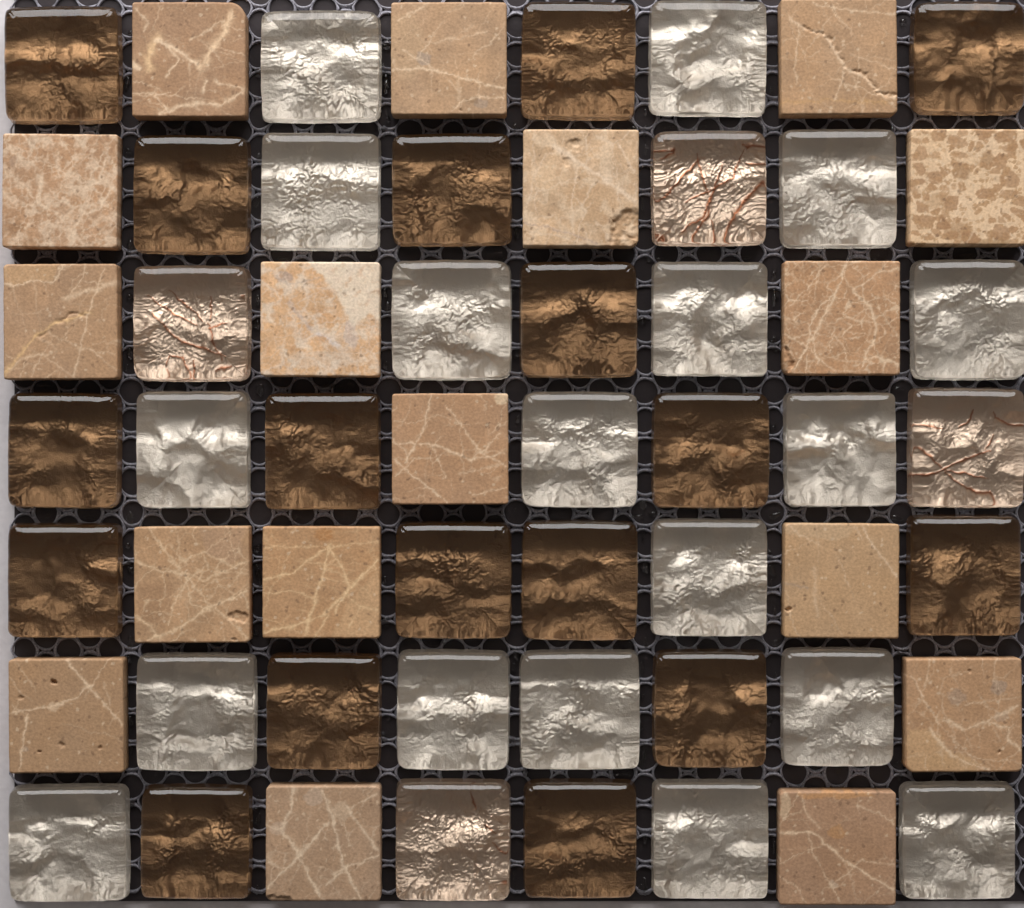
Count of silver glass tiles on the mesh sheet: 18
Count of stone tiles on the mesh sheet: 17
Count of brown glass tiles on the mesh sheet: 17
